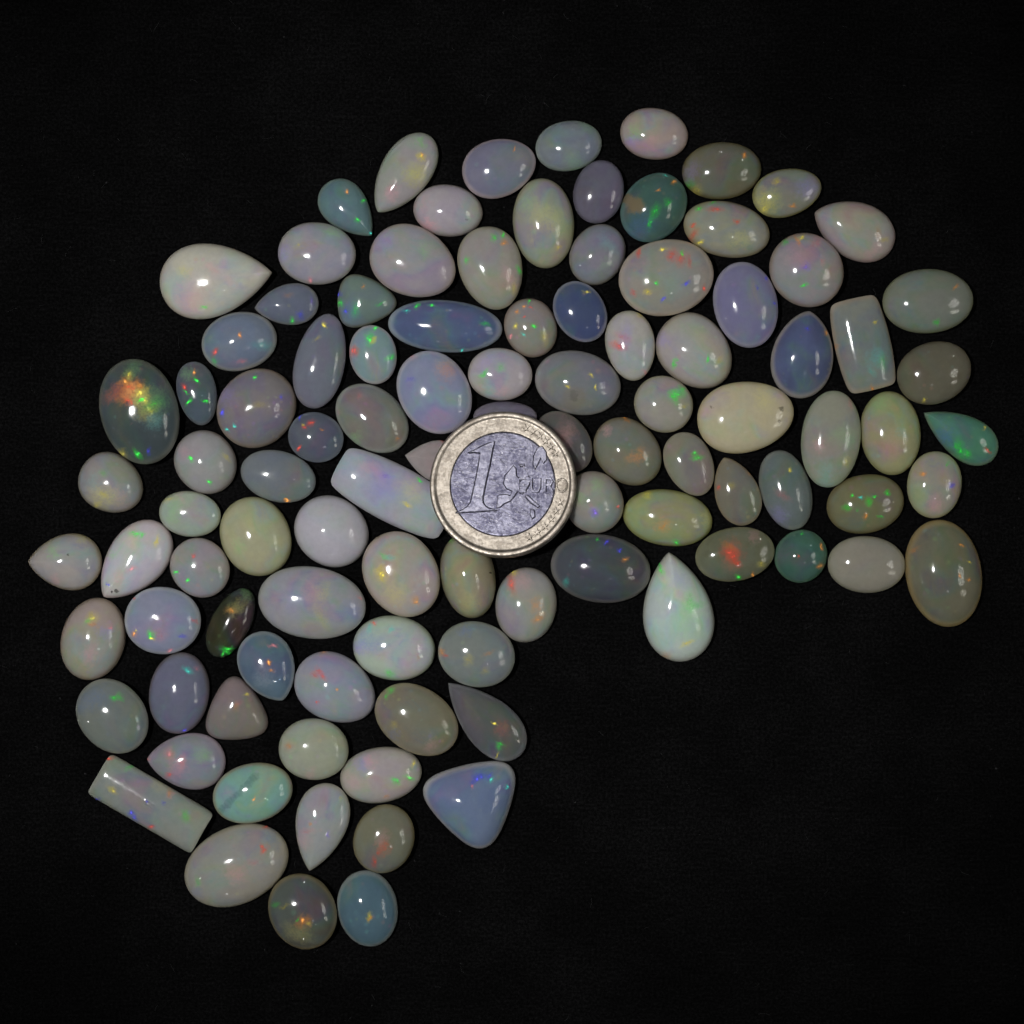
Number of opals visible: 102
